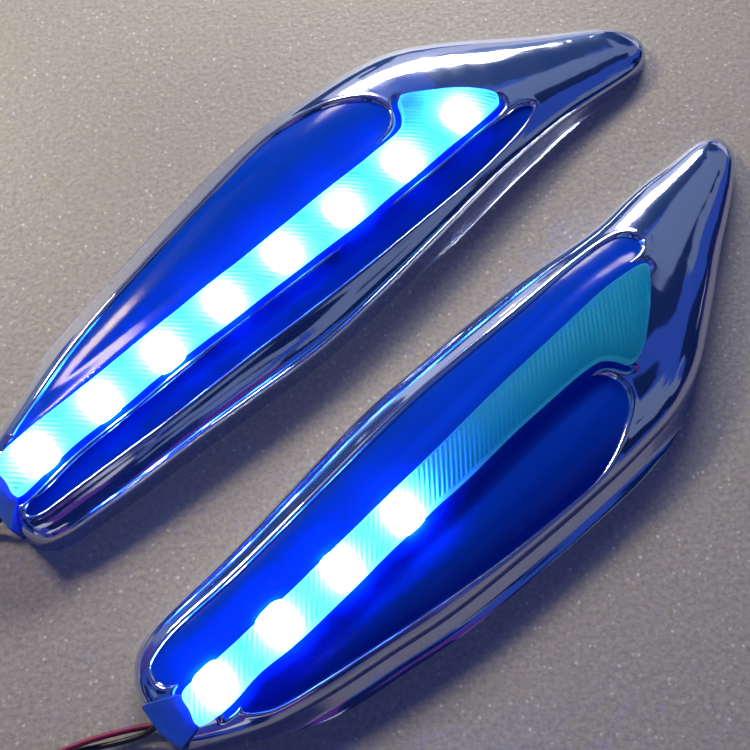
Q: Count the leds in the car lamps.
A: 12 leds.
